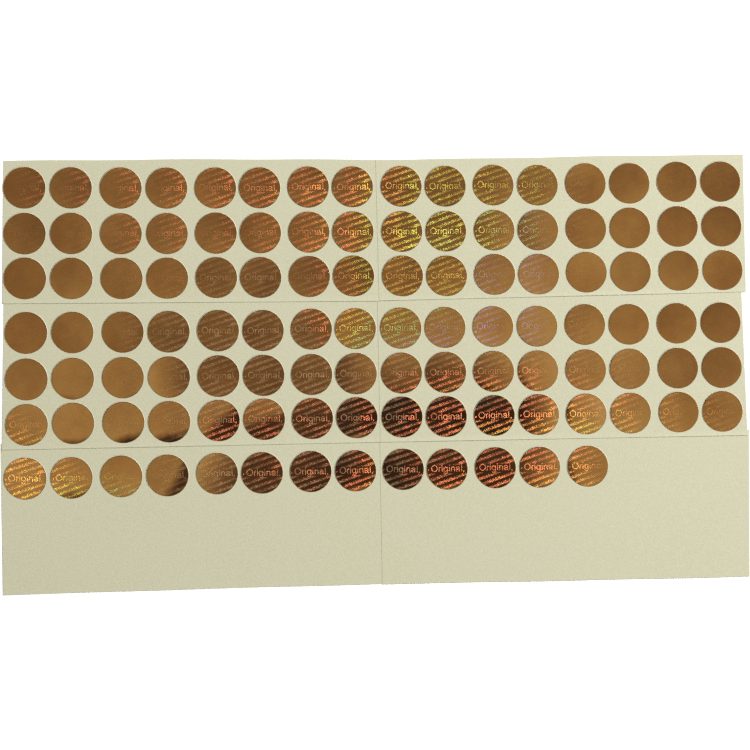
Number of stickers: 109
